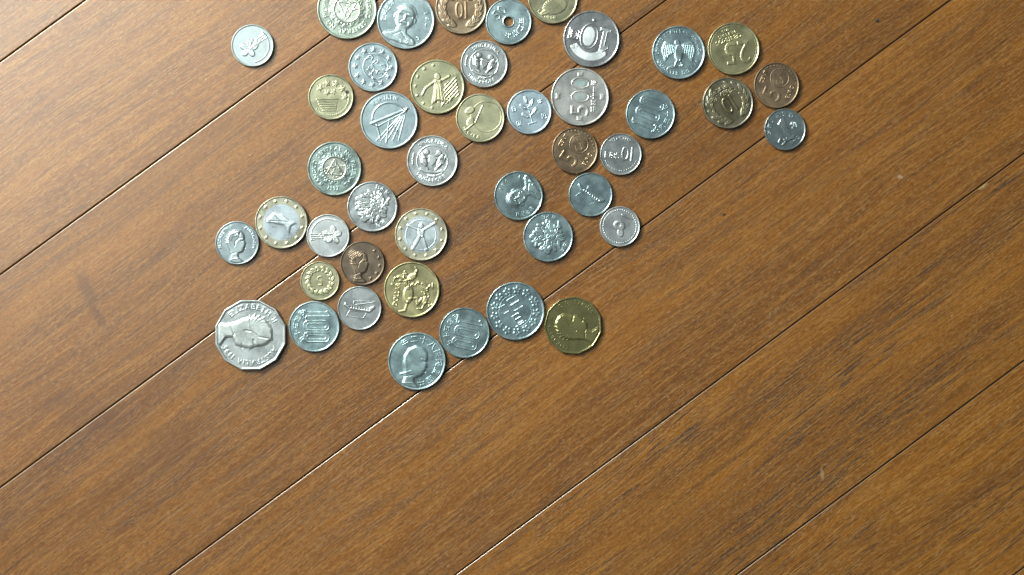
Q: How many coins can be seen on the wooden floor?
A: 44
